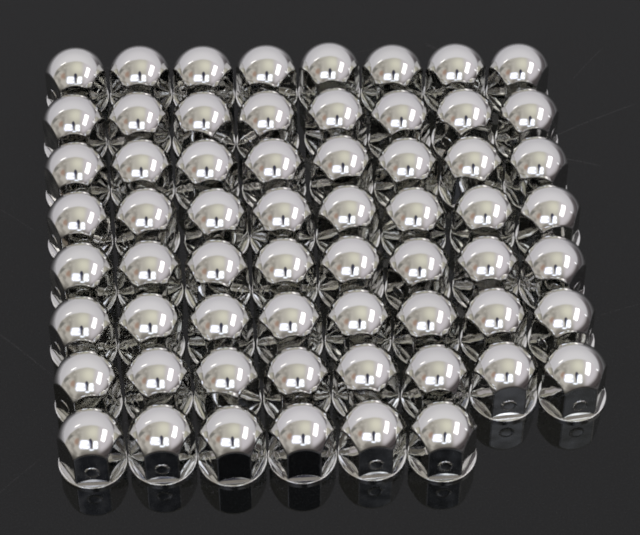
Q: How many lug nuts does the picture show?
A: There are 62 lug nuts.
